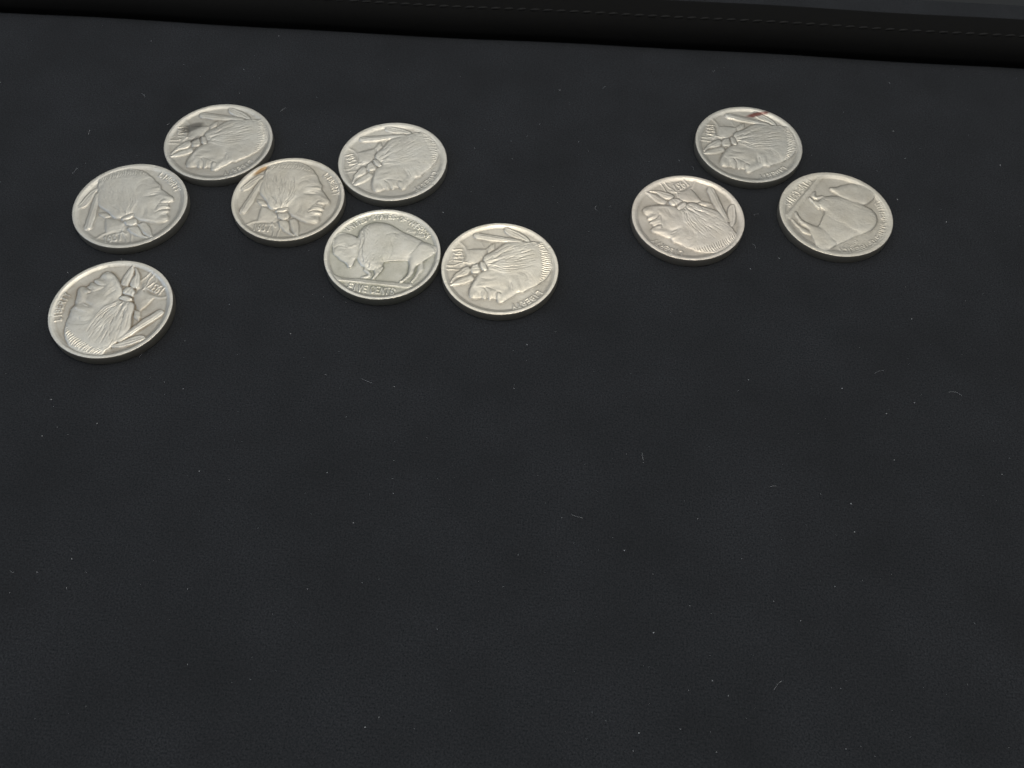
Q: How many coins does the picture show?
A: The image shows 10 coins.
